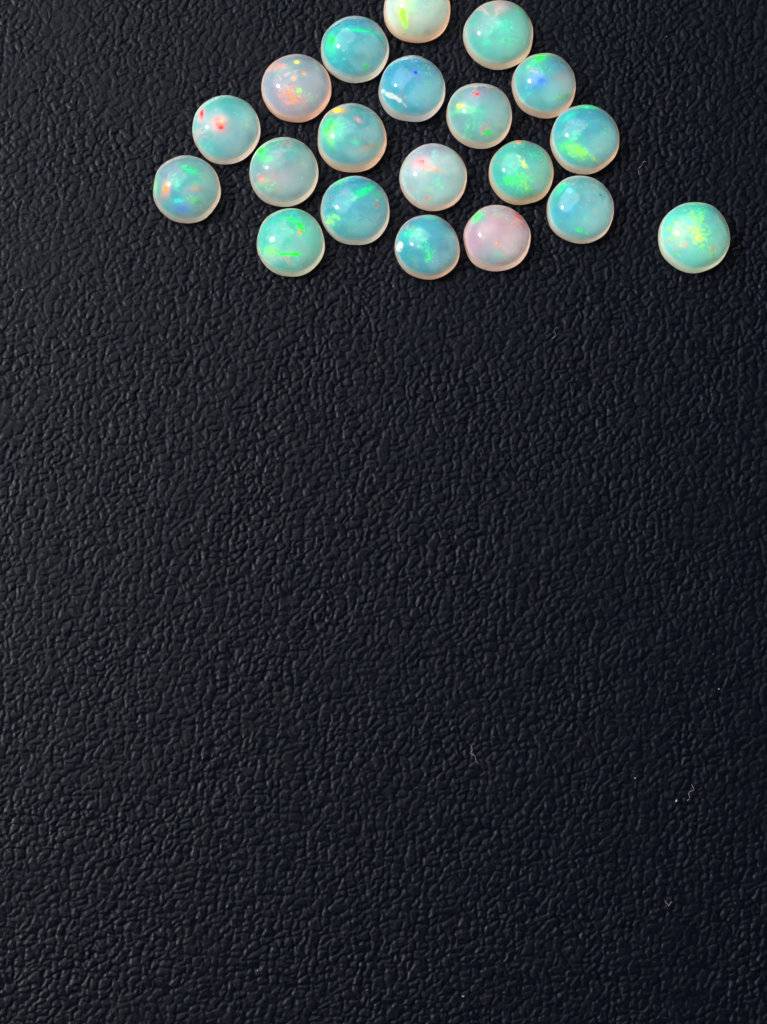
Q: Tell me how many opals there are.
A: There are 20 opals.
